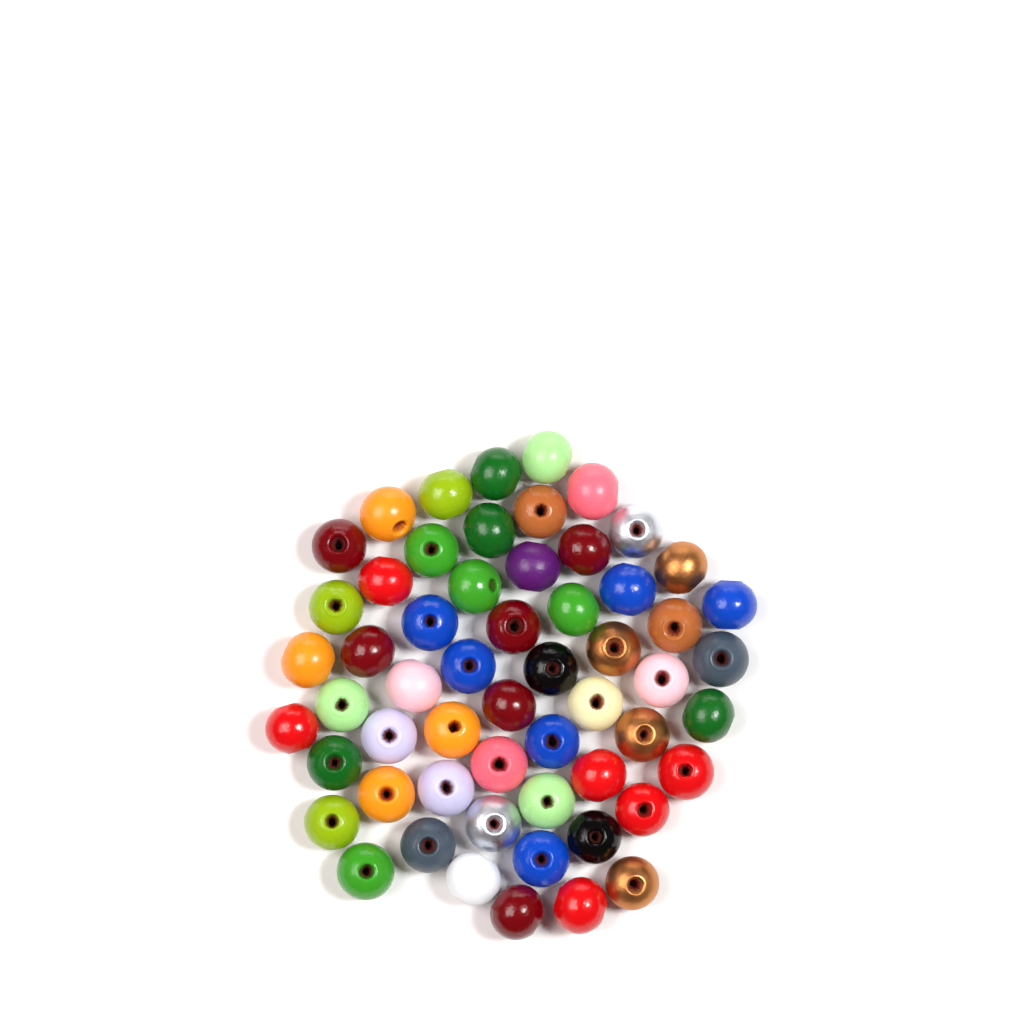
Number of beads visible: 57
